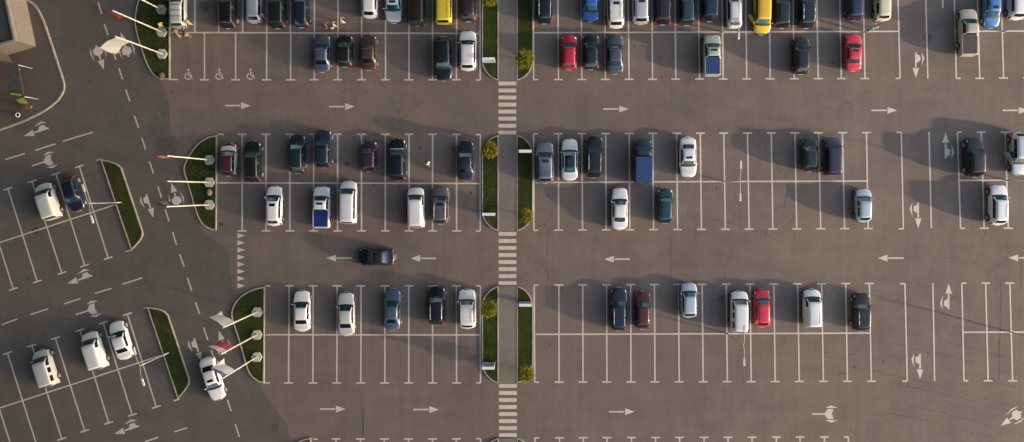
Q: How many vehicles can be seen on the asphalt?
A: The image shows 81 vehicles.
